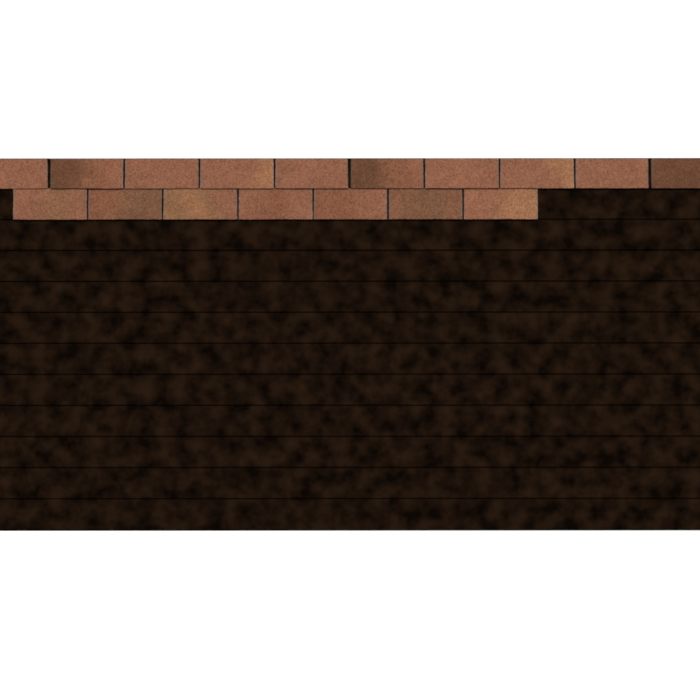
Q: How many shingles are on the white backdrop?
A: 17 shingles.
